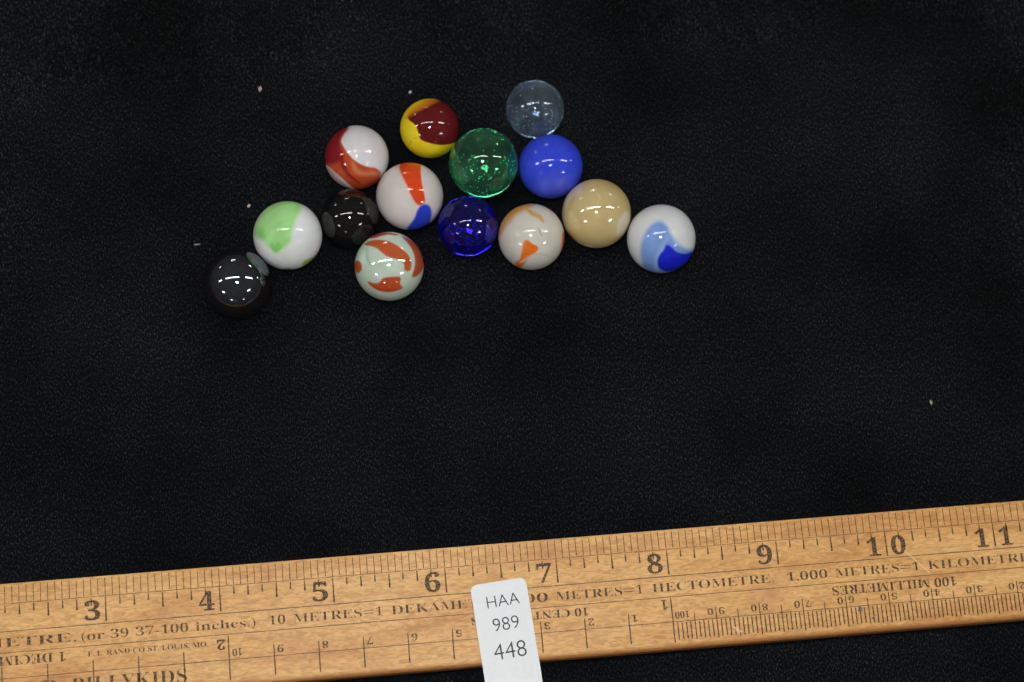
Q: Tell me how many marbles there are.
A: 14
